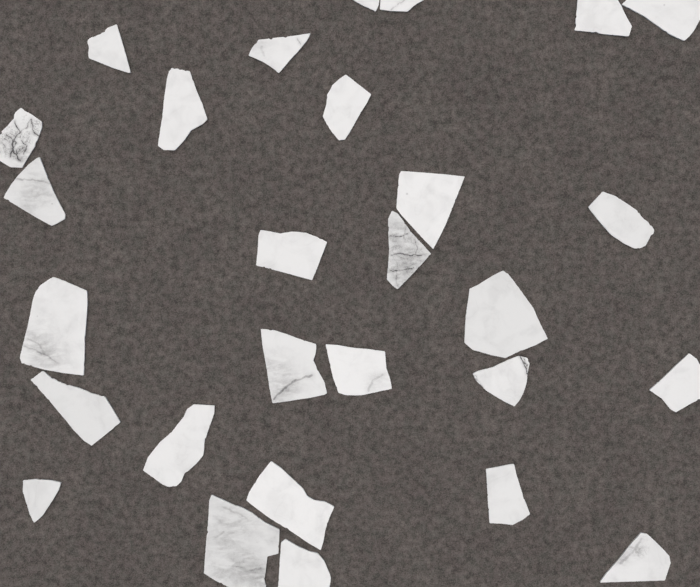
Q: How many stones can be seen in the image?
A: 28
